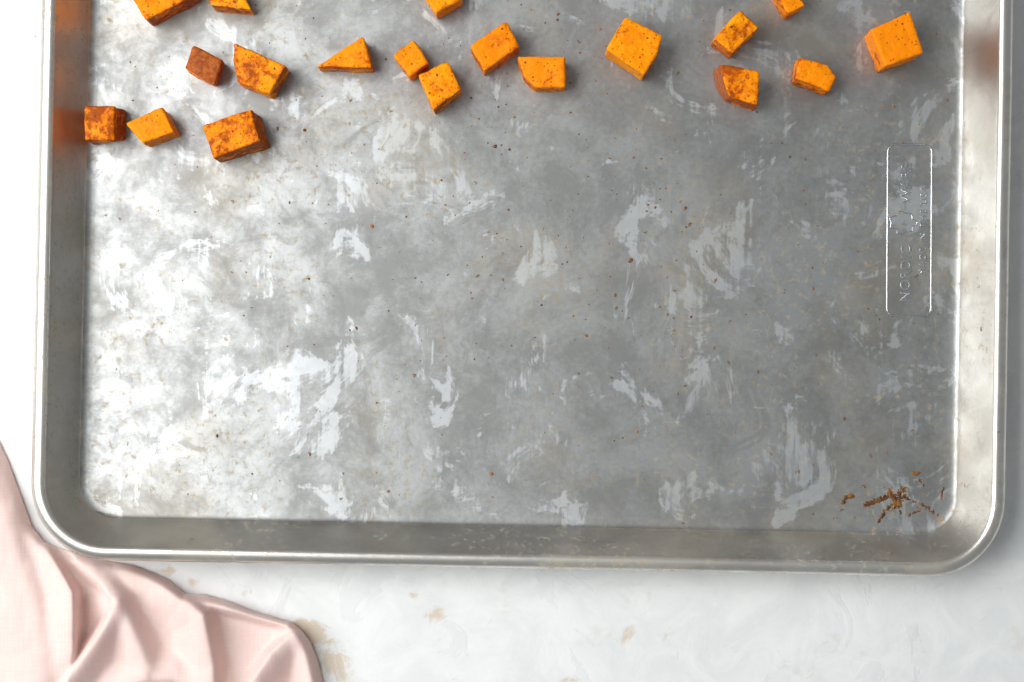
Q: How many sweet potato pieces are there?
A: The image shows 19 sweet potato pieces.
